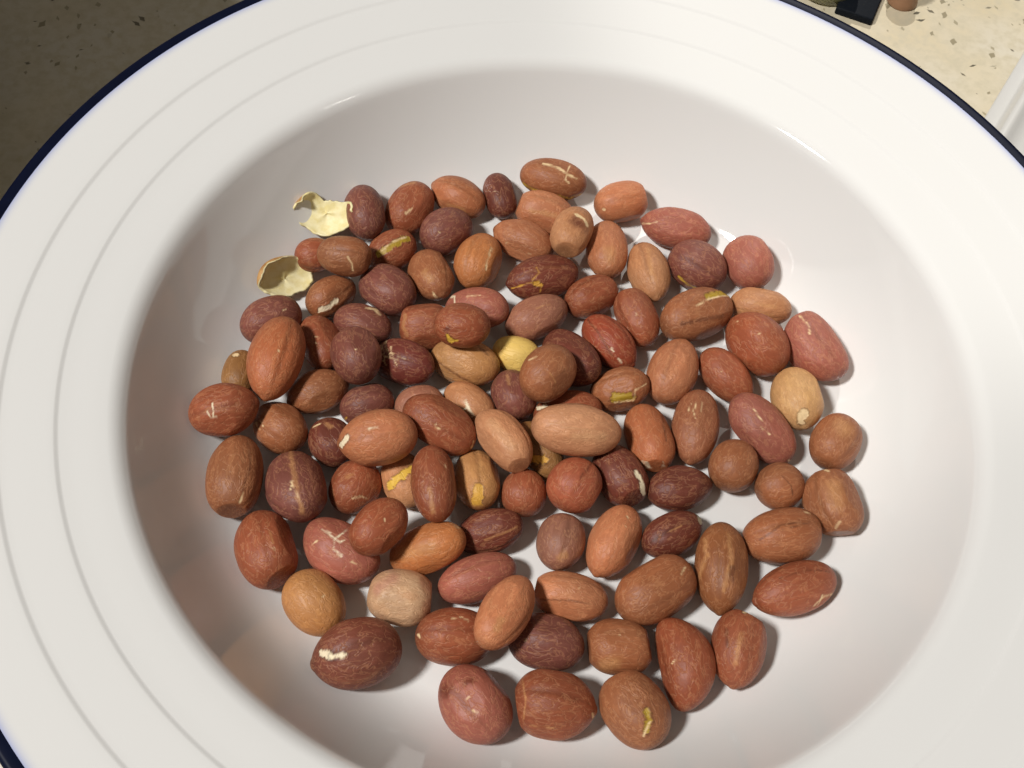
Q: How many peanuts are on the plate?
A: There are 106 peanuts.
